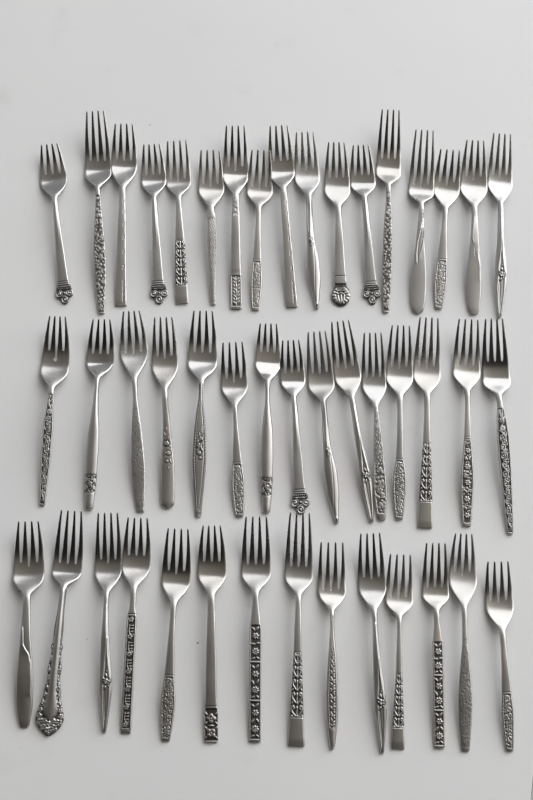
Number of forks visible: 46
